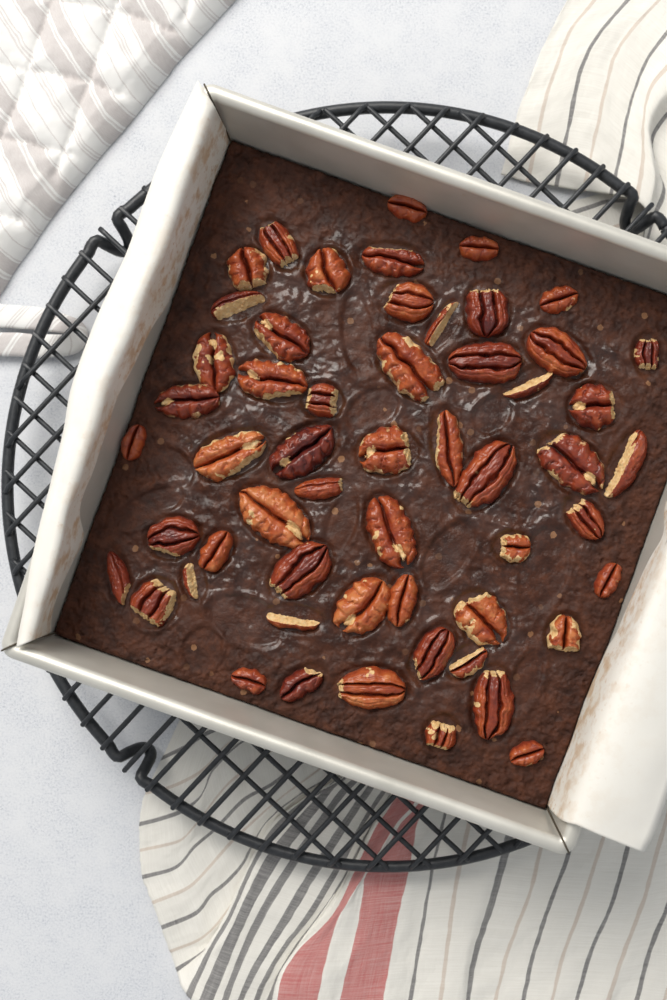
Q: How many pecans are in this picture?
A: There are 55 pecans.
